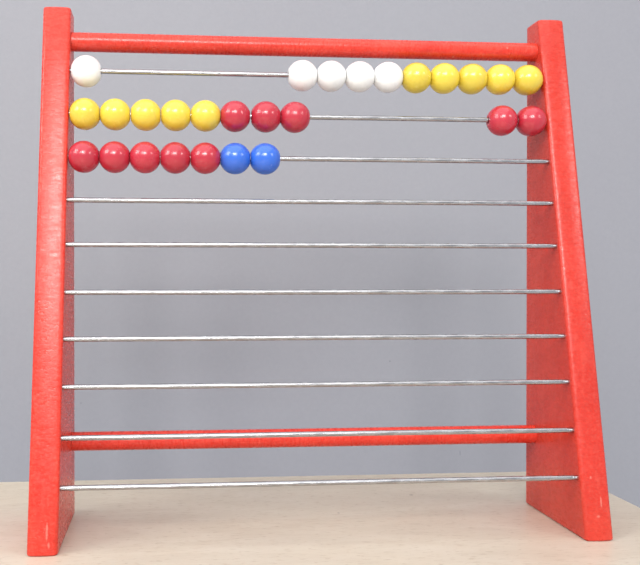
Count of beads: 27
